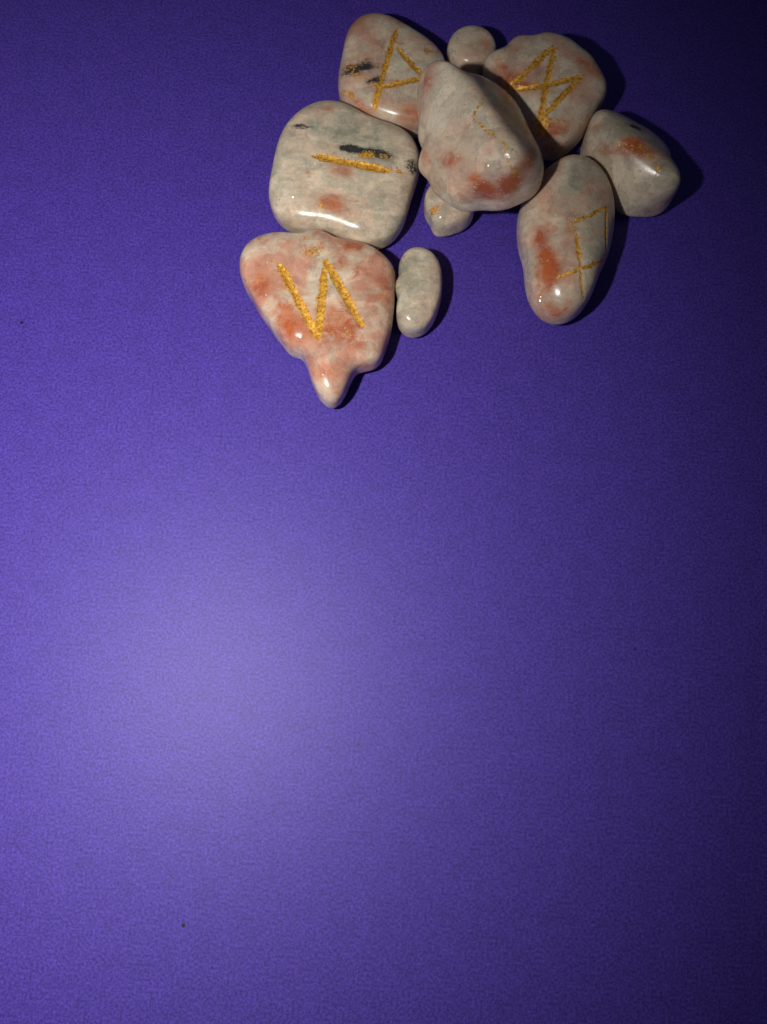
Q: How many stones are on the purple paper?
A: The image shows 10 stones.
